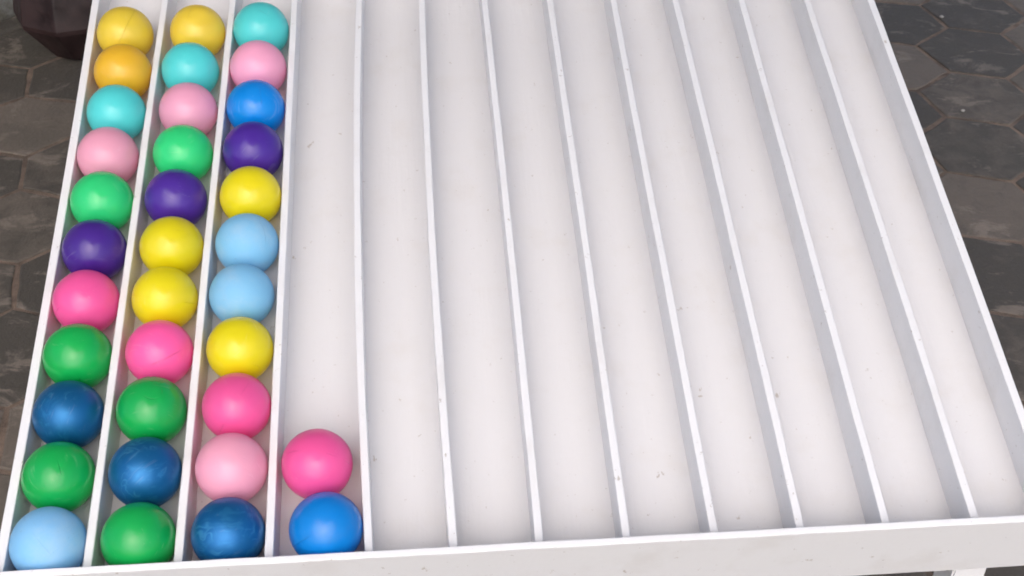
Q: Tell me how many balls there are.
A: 35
